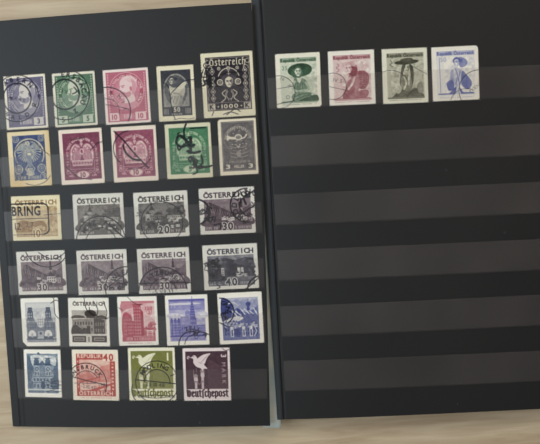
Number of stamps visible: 31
